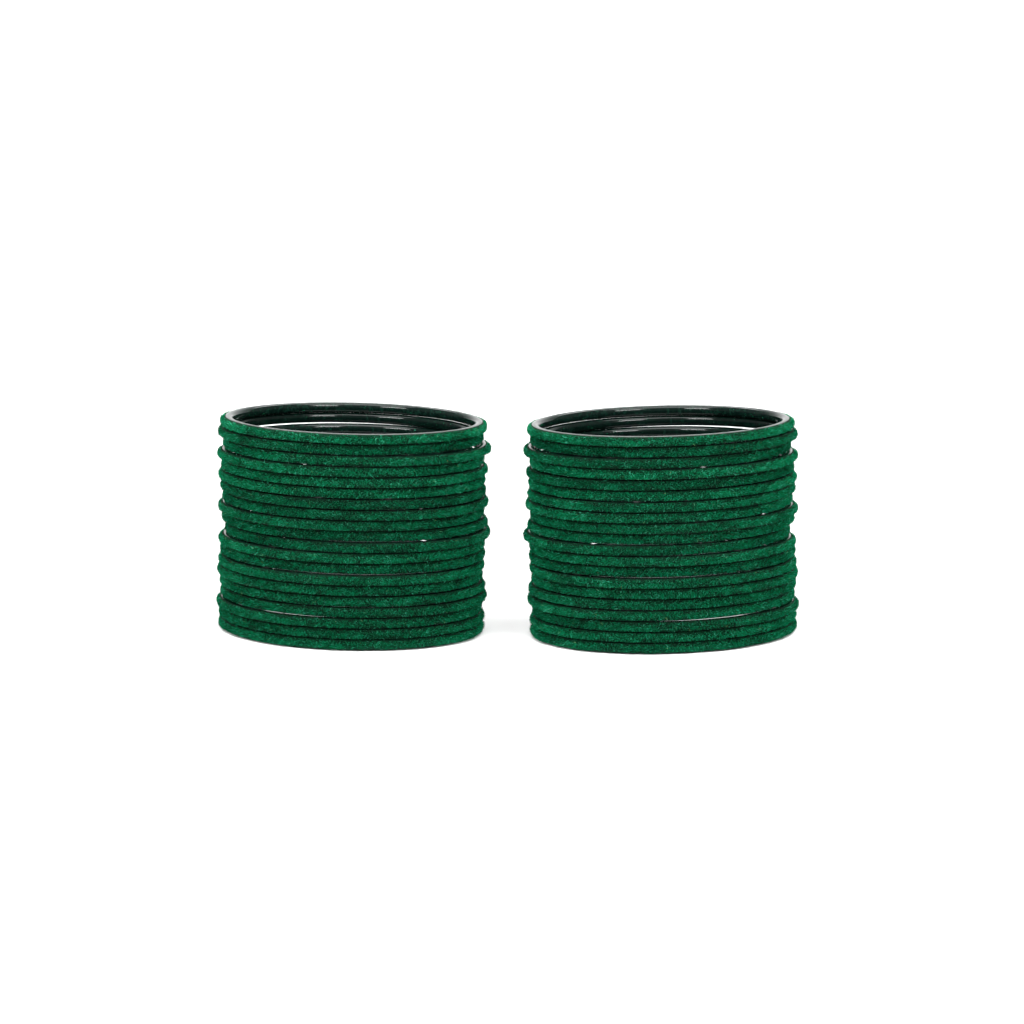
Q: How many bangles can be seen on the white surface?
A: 40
